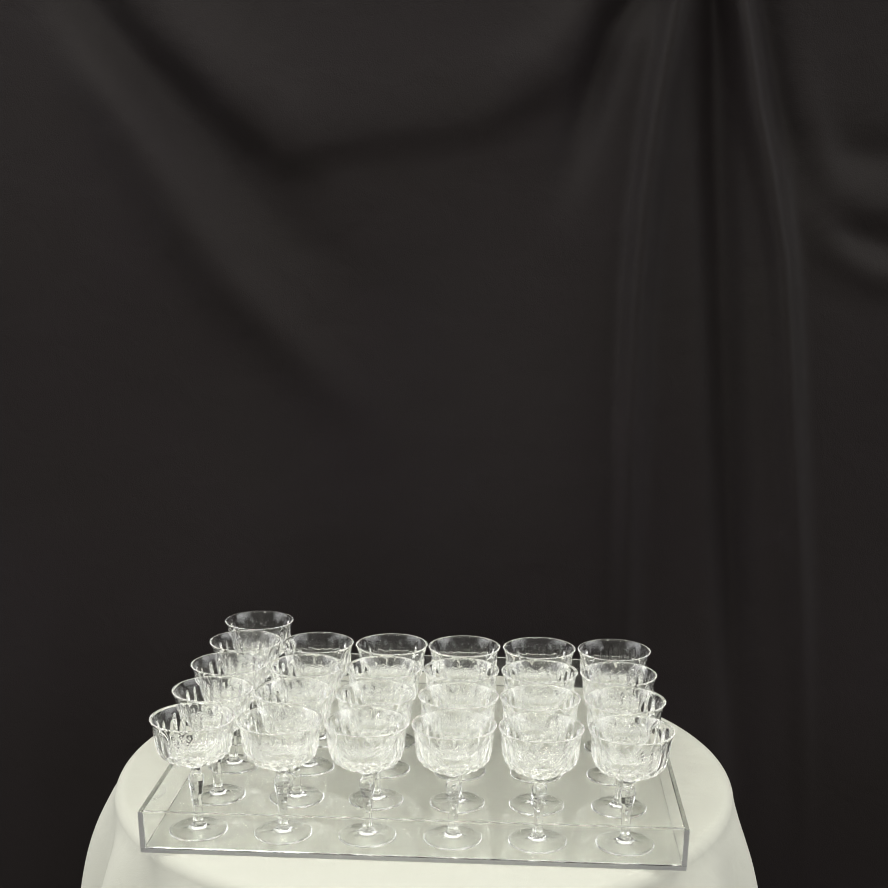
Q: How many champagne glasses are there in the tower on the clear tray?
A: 25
